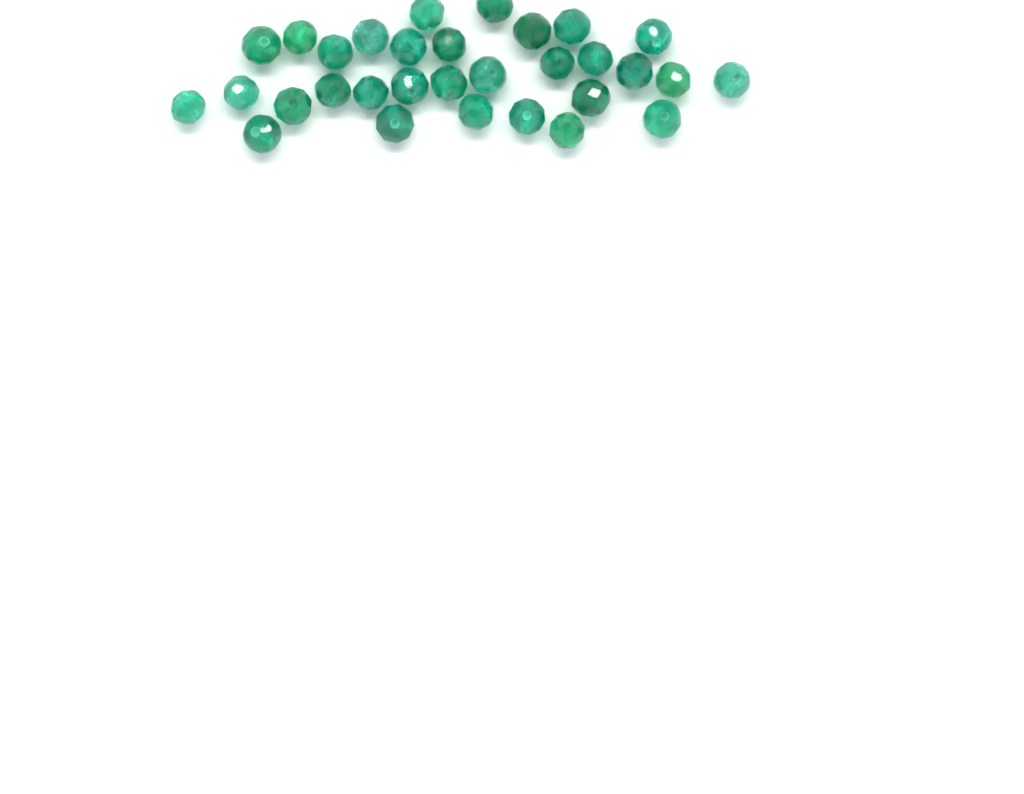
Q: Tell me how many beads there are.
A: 31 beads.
